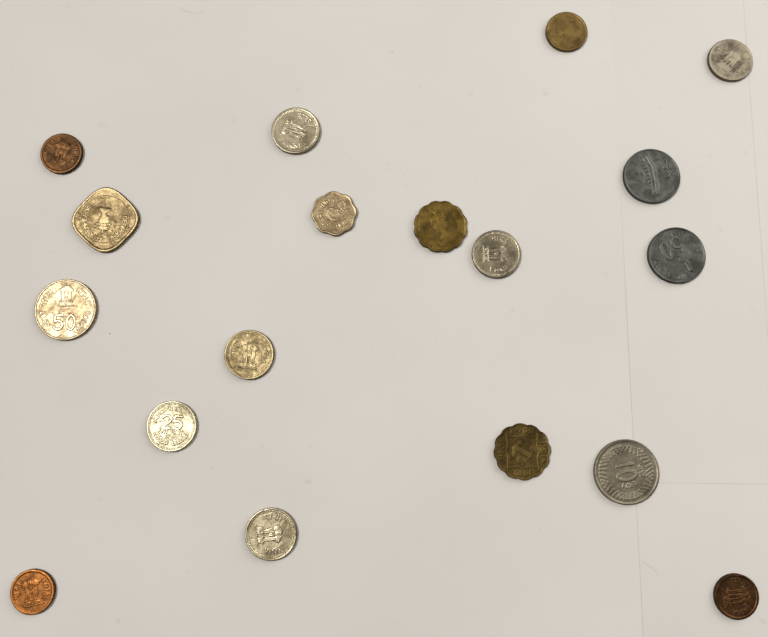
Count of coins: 18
